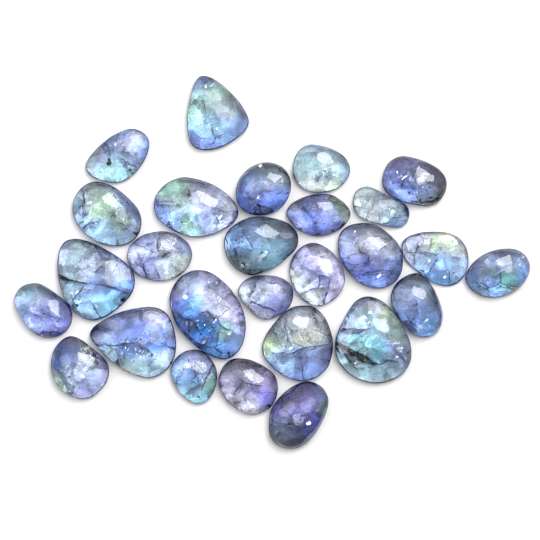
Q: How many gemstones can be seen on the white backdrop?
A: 27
